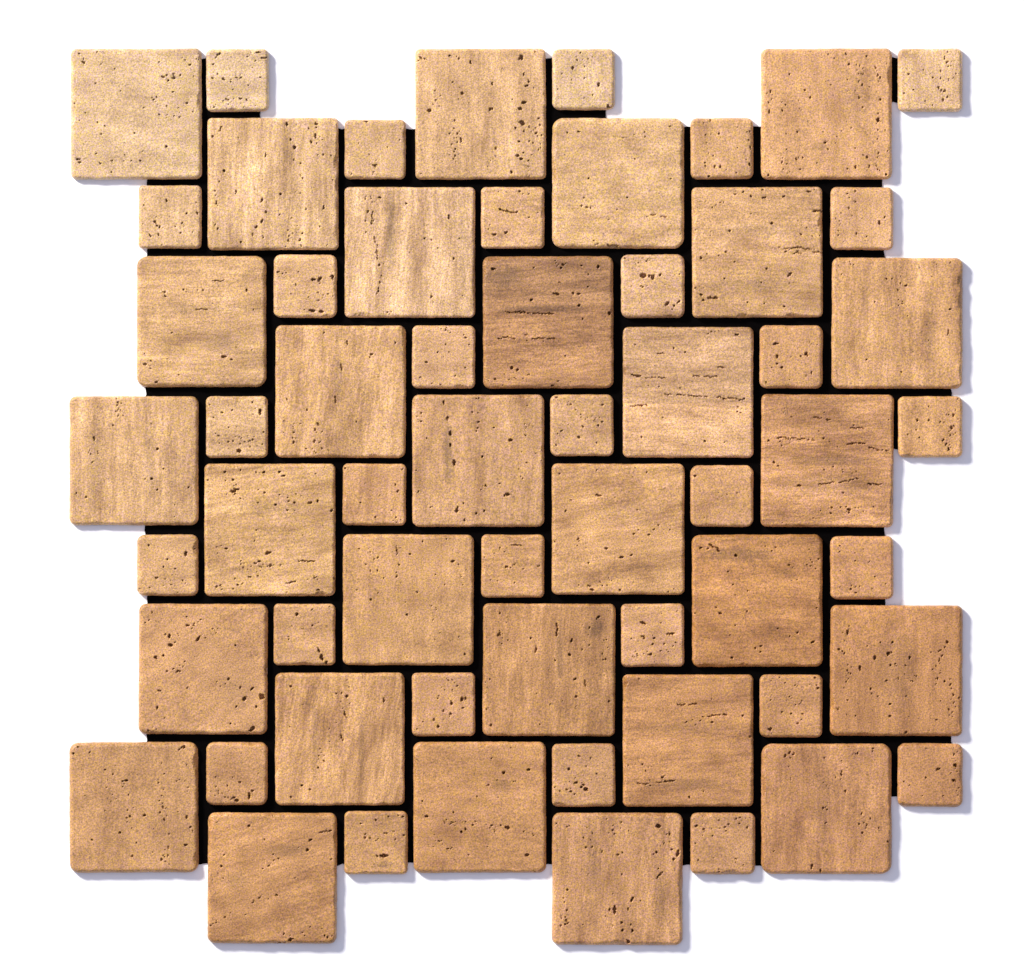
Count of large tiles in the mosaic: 29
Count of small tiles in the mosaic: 29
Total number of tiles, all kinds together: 58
